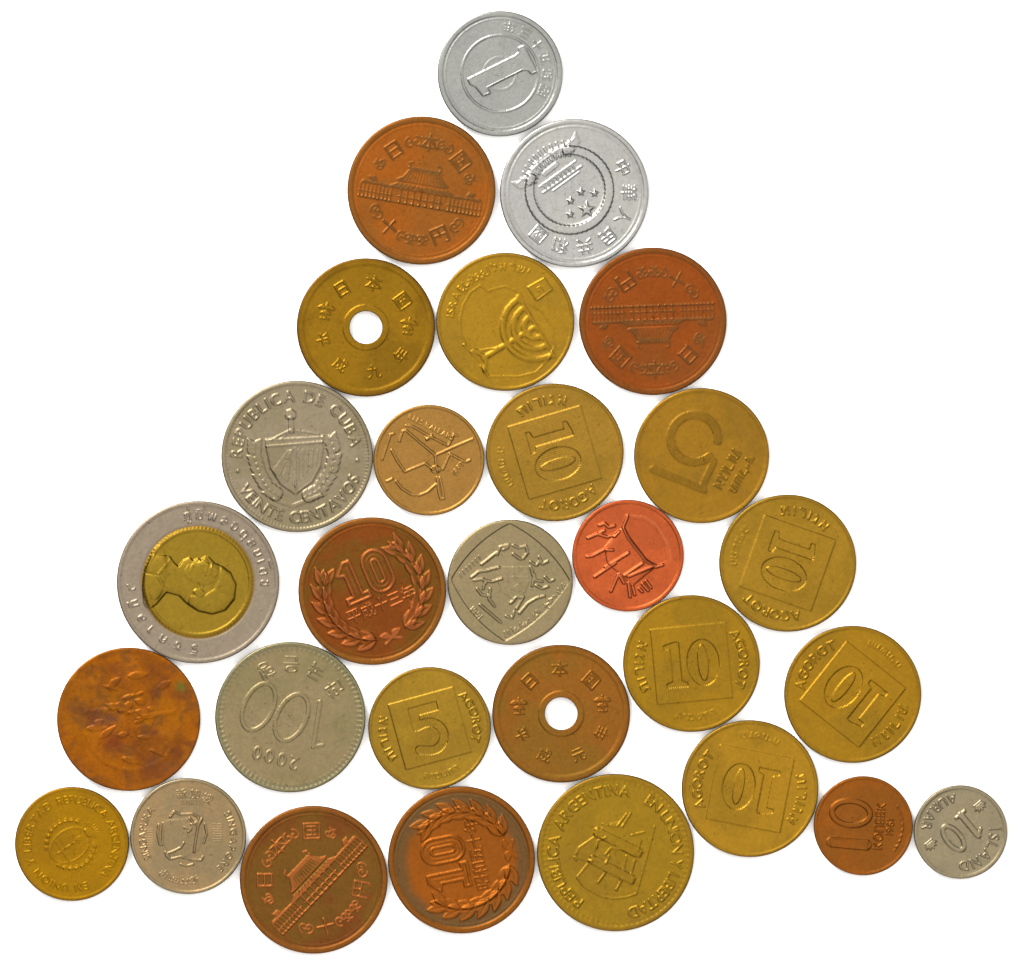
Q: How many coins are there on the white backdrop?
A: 29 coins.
